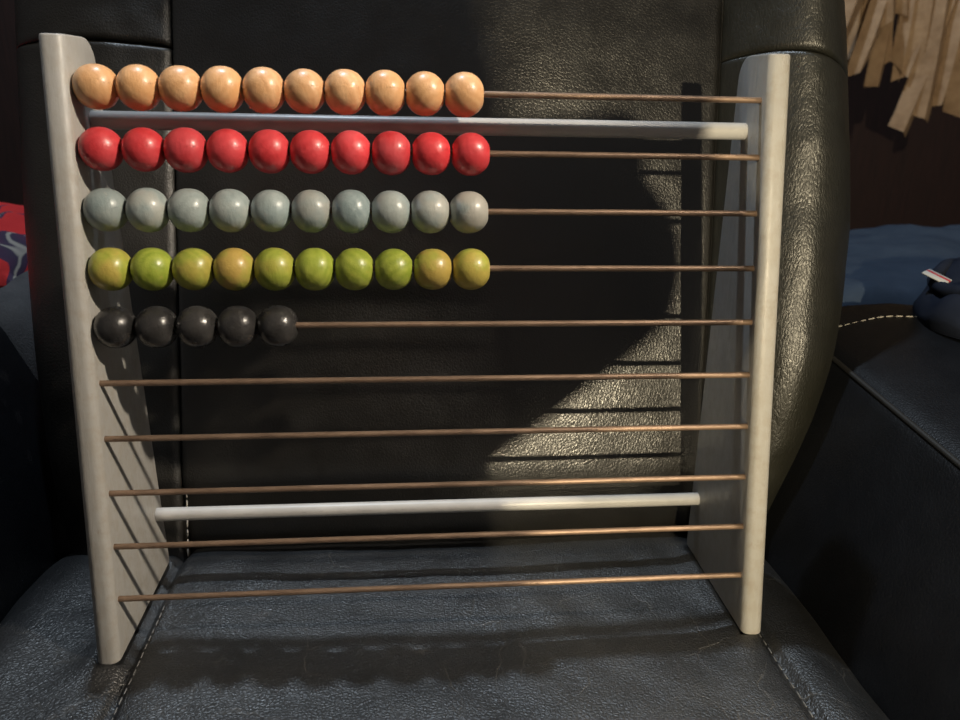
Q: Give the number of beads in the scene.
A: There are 45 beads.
